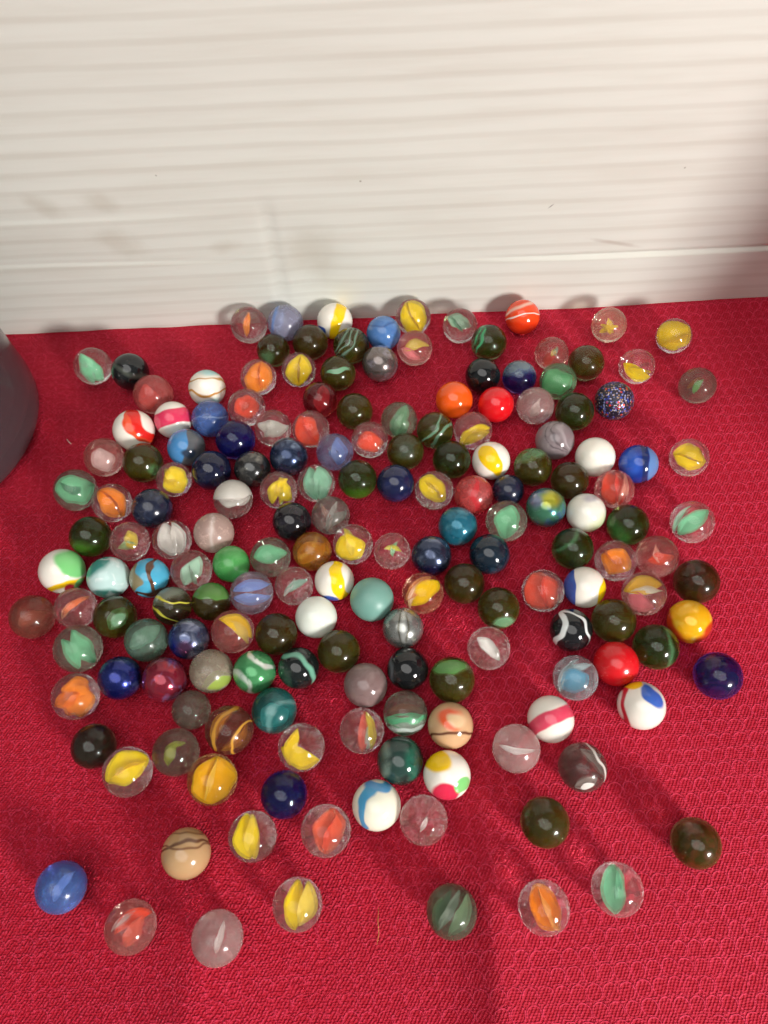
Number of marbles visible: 175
